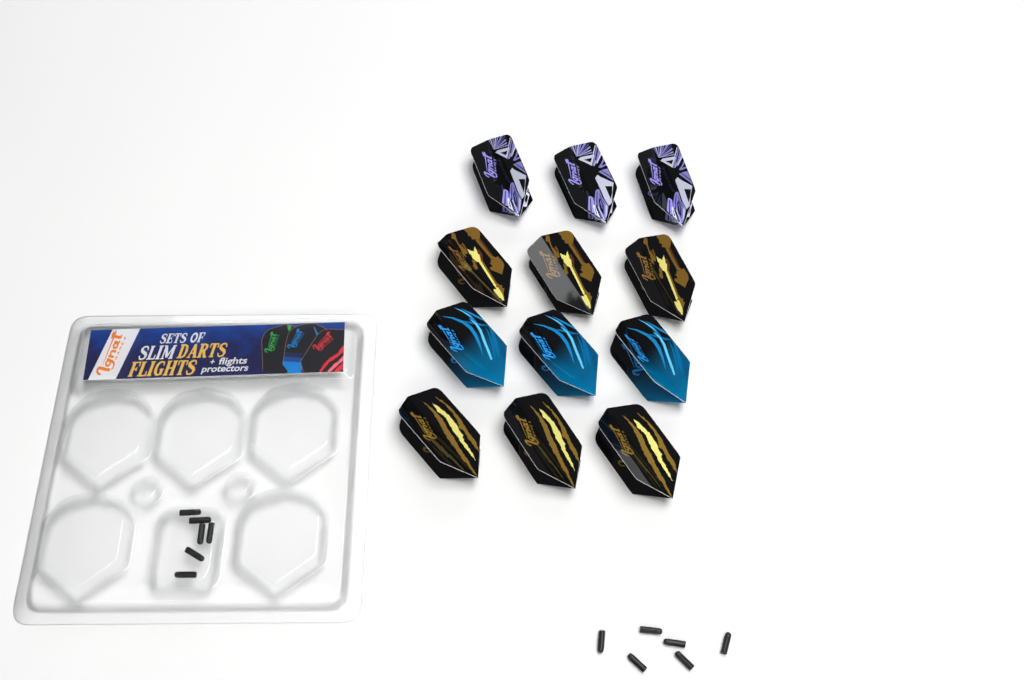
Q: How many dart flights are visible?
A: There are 12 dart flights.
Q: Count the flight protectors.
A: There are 12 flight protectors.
